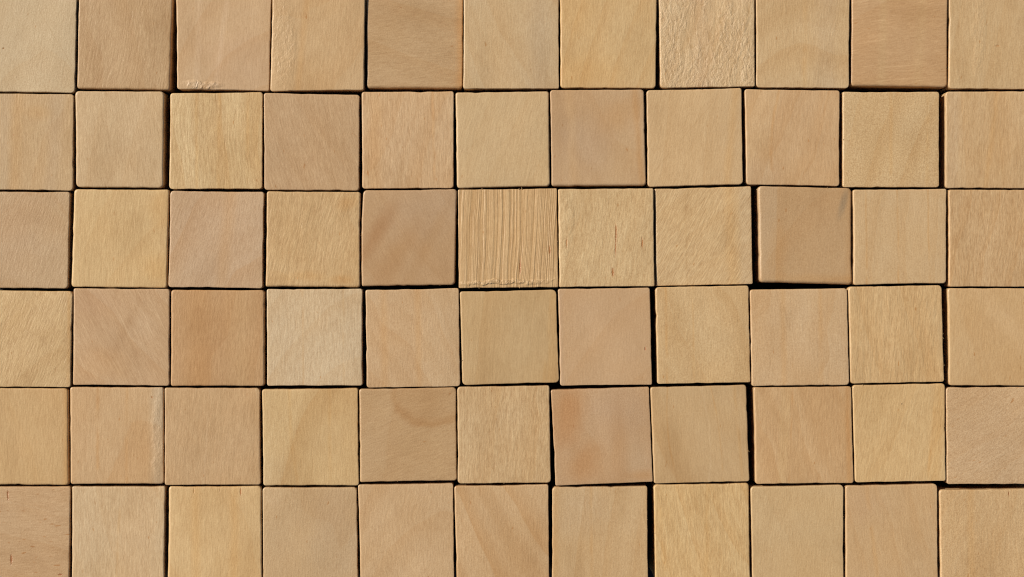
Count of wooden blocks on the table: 66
